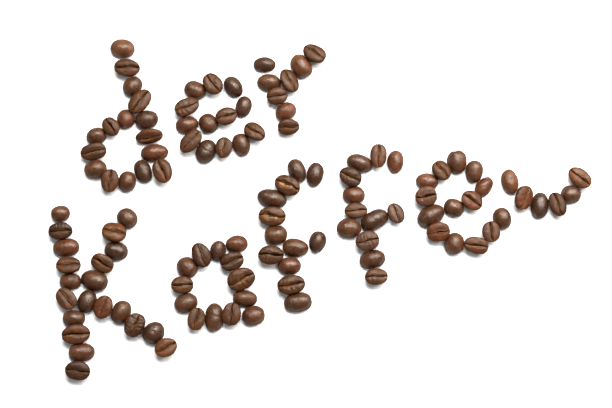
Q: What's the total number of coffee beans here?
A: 115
